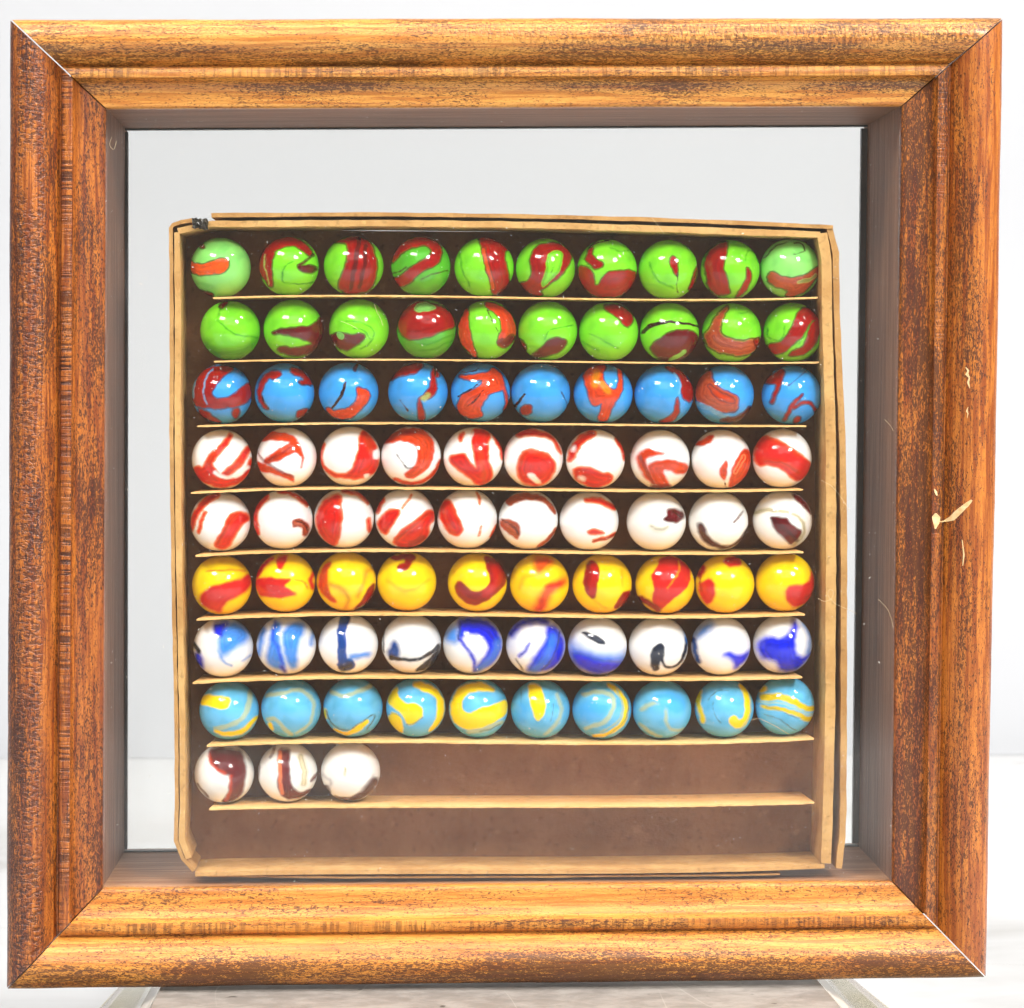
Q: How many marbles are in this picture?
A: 83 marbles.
